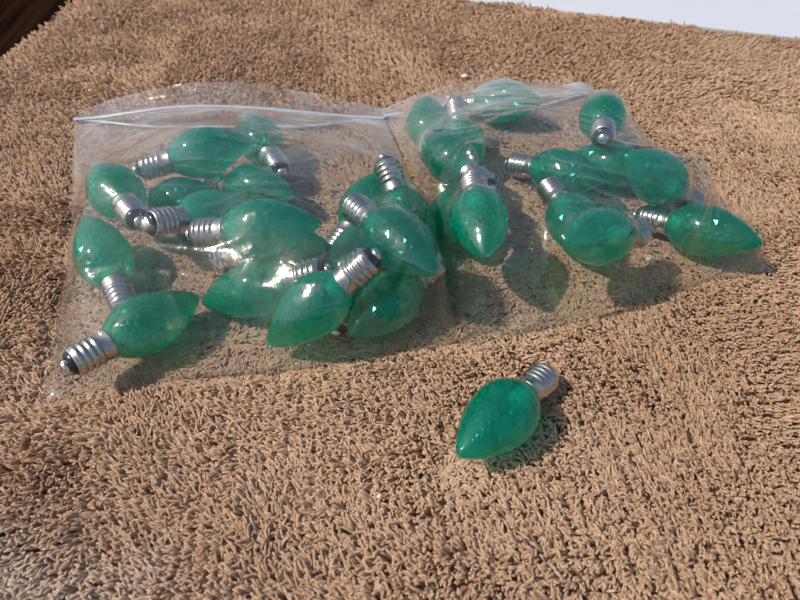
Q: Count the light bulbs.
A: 31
